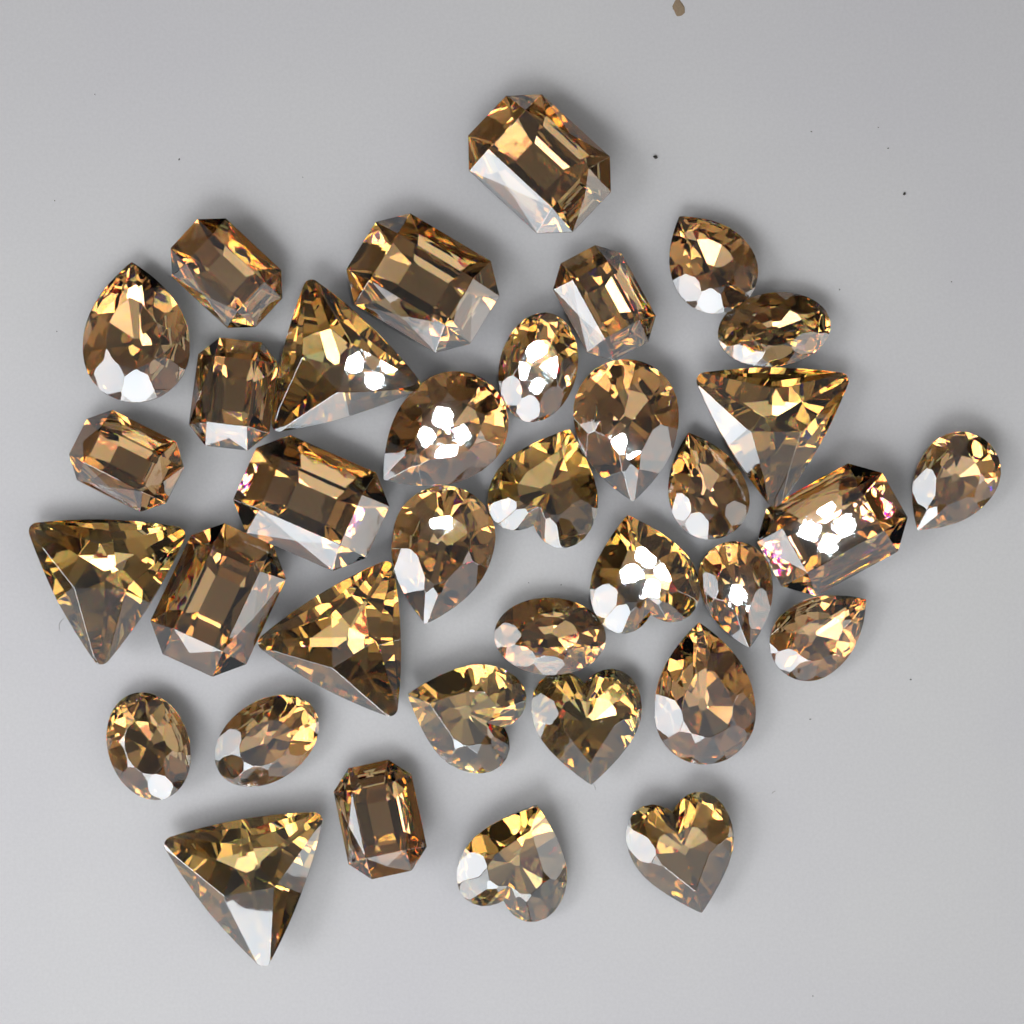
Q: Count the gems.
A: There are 36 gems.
